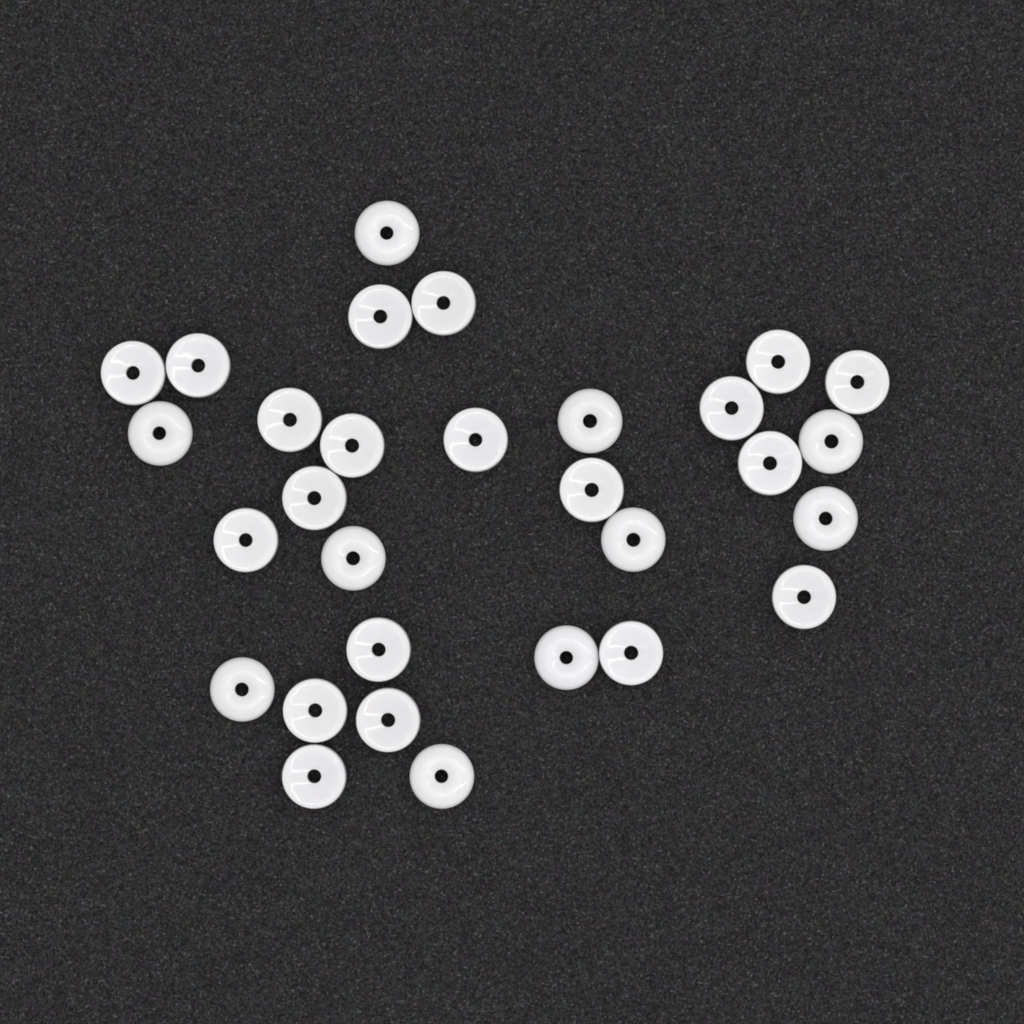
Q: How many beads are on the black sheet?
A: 30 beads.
